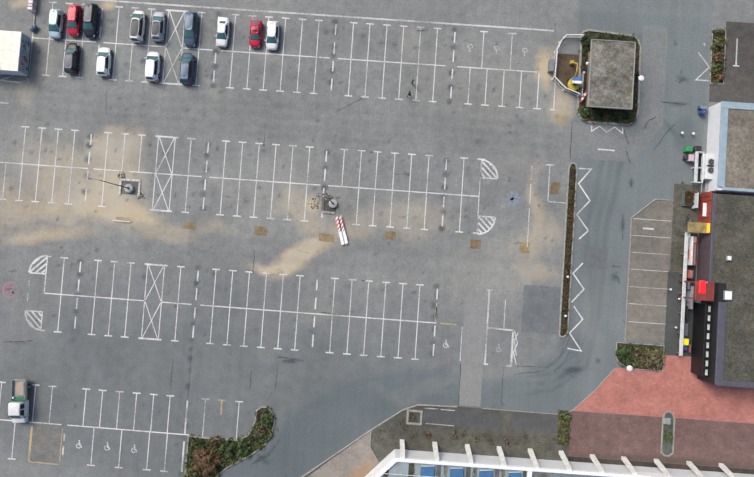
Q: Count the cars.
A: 13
